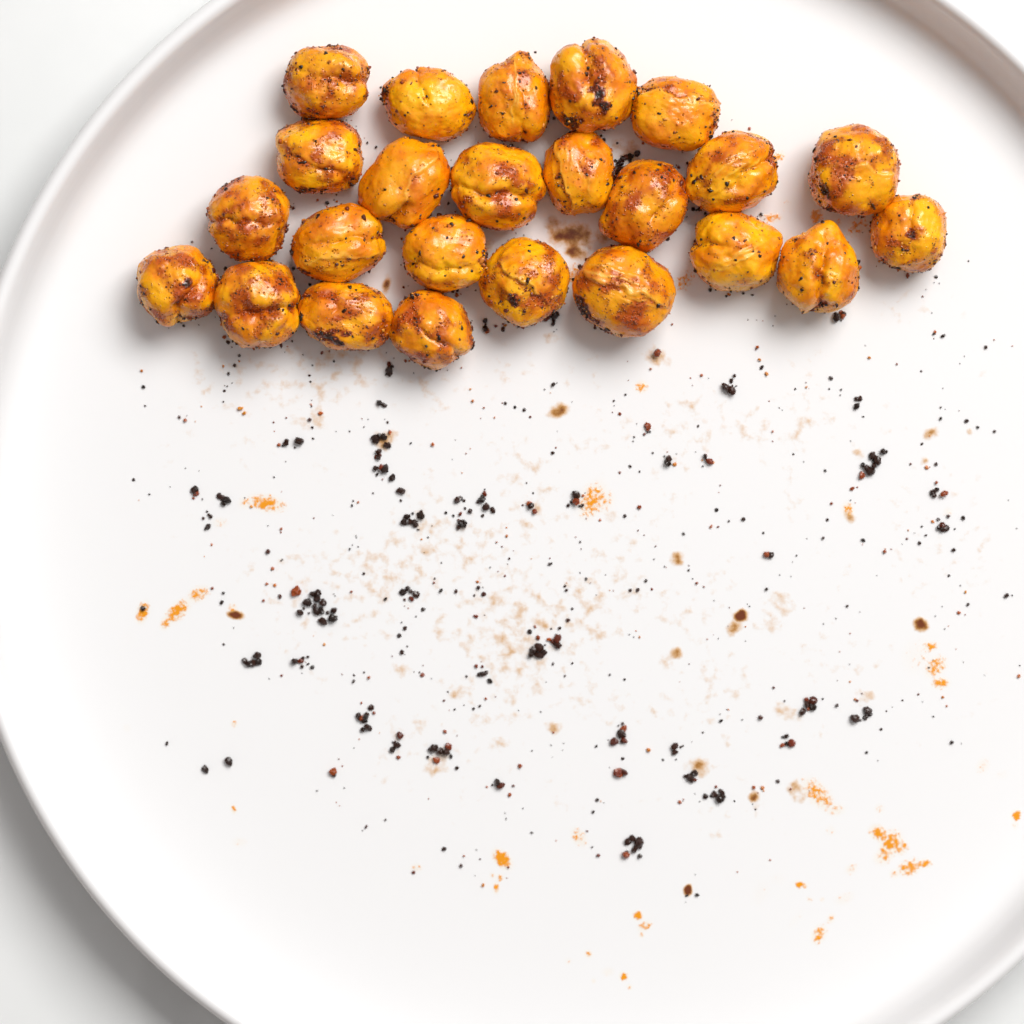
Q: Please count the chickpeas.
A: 24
